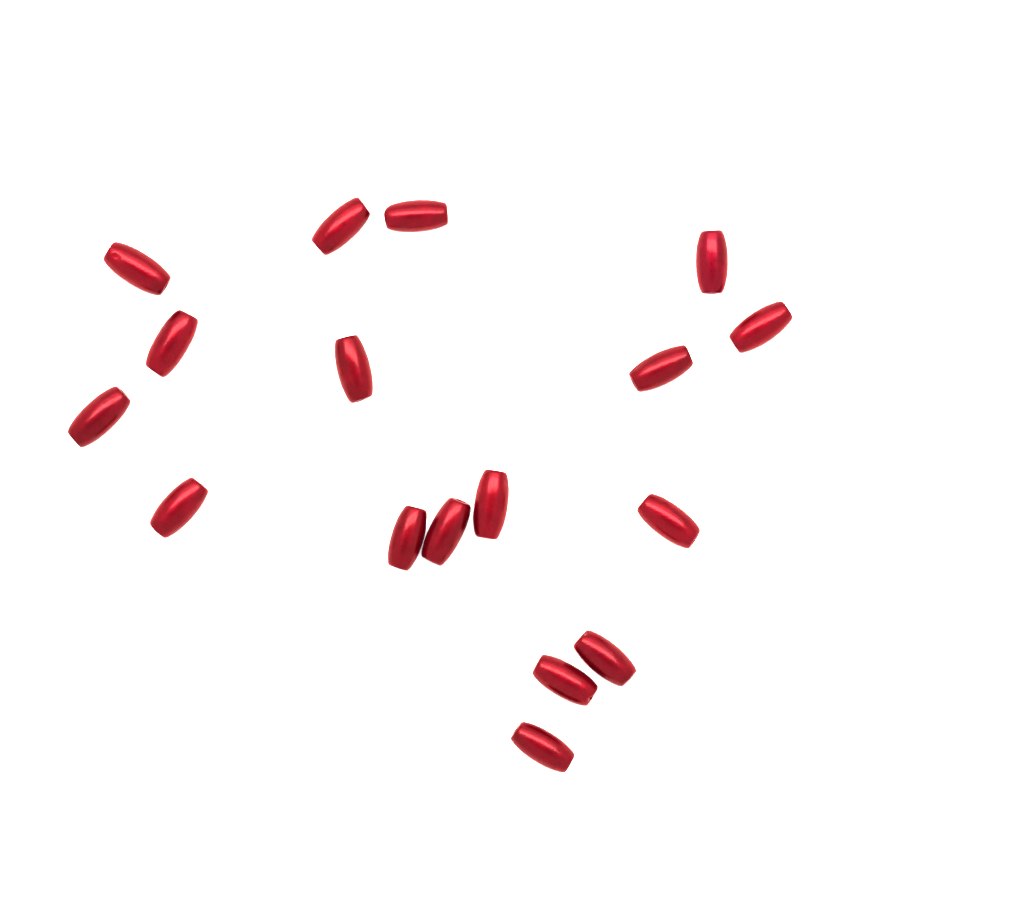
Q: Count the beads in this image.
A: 17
